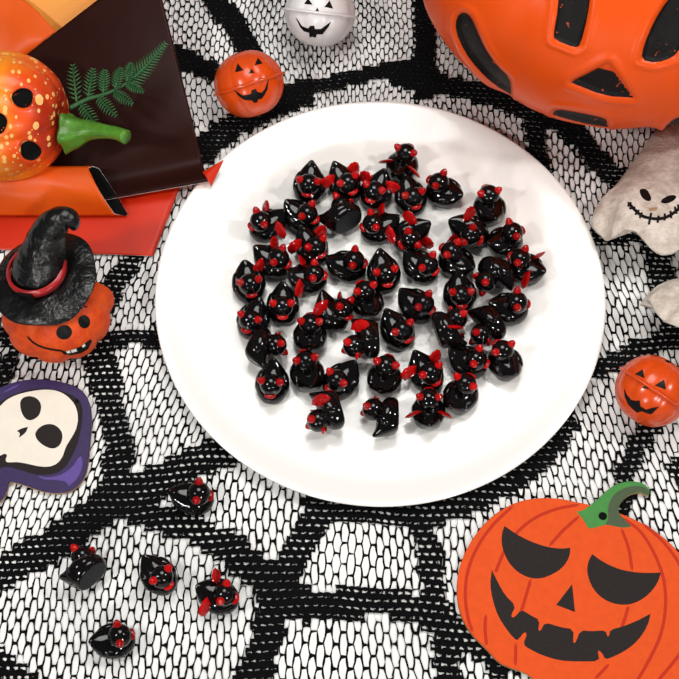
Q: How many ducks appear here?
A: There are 53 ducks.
